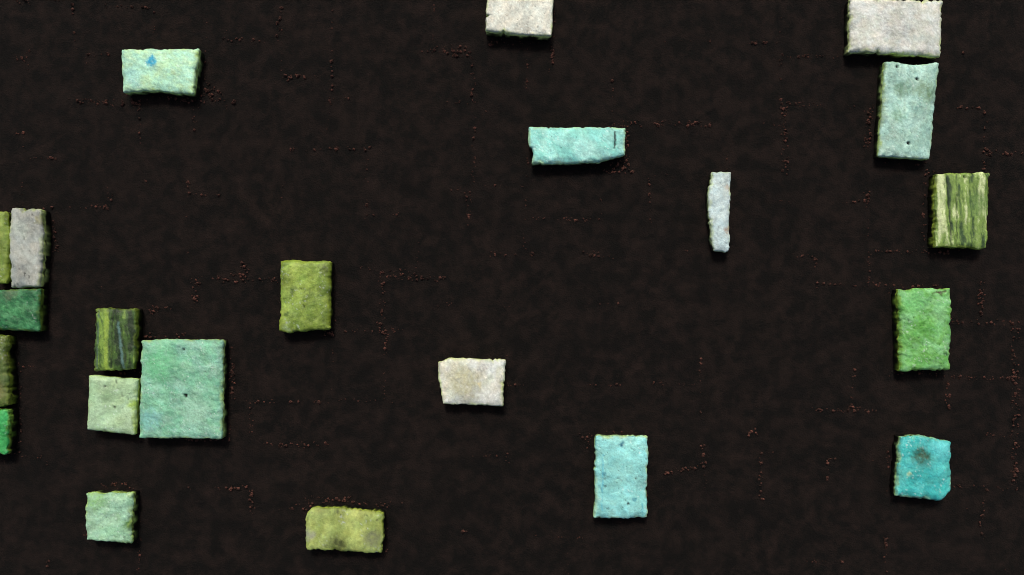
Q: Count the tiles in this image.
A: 22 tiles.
